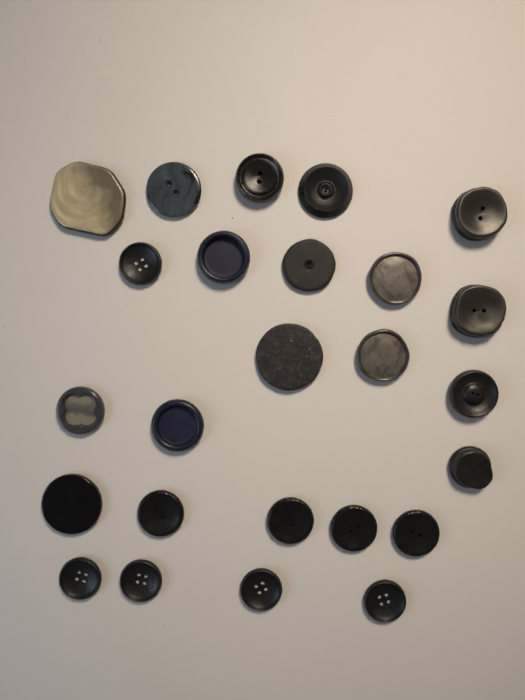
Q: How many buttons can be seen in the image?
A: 25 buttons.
